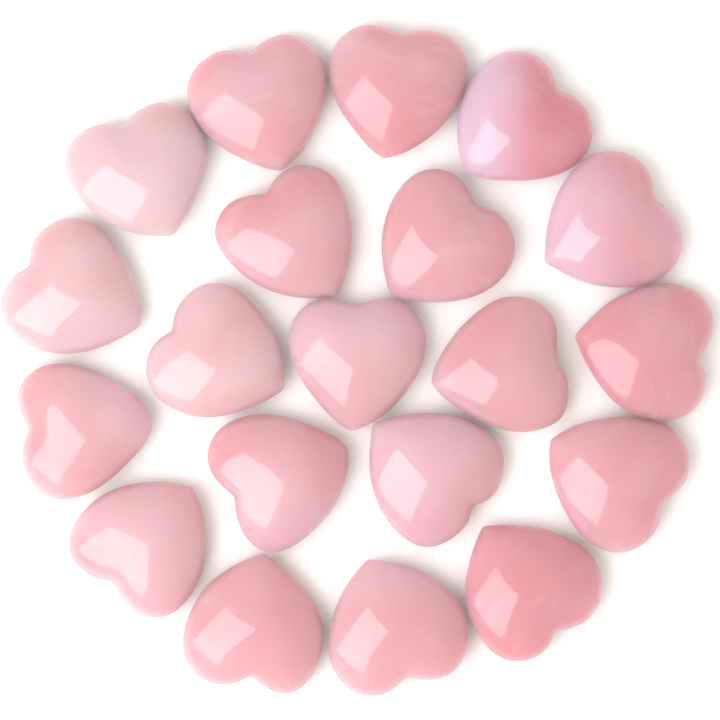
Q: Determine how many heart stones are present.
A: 20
